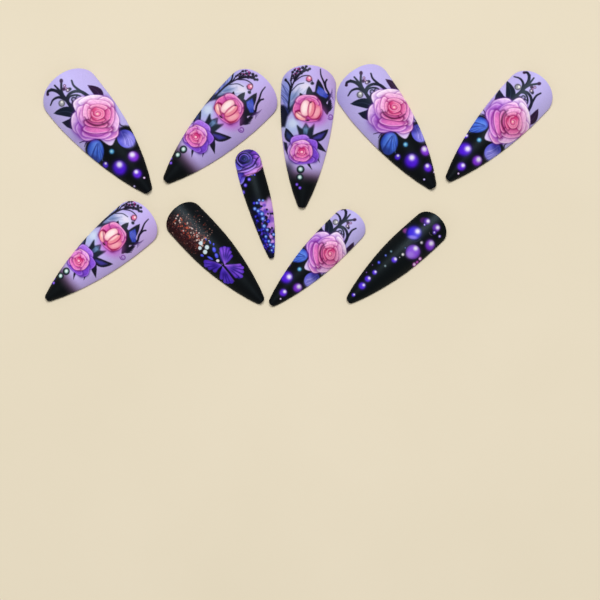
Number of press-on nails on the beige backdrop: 10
